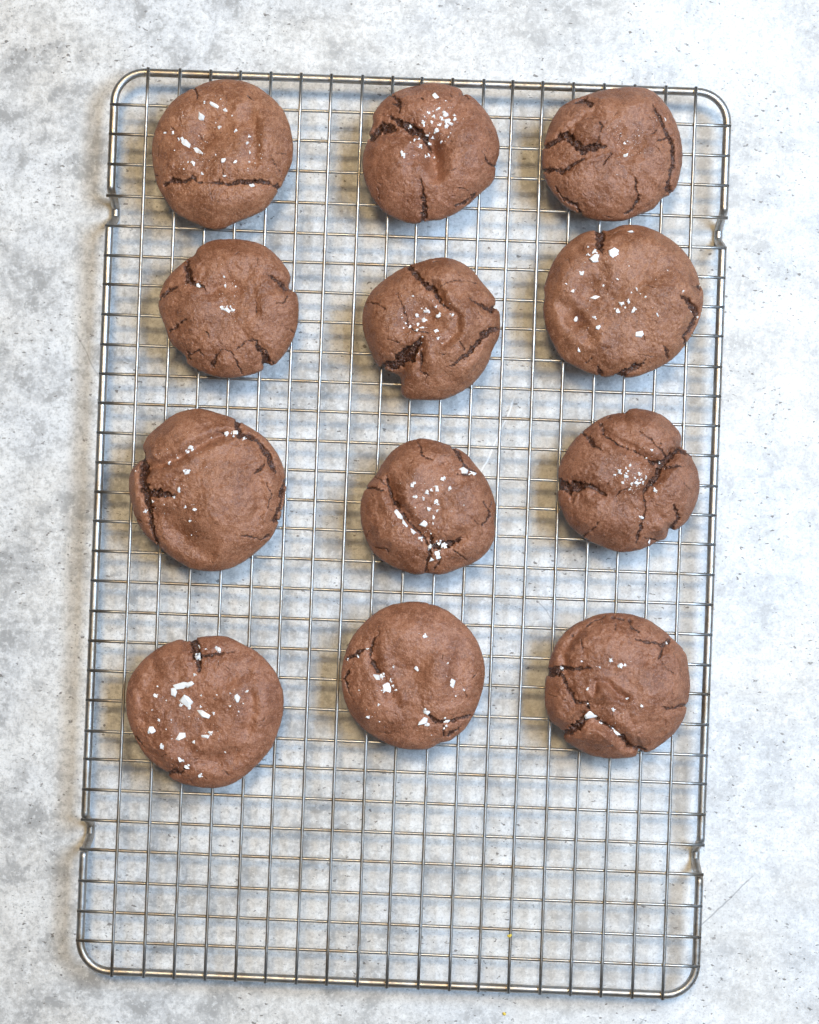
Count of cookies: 12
